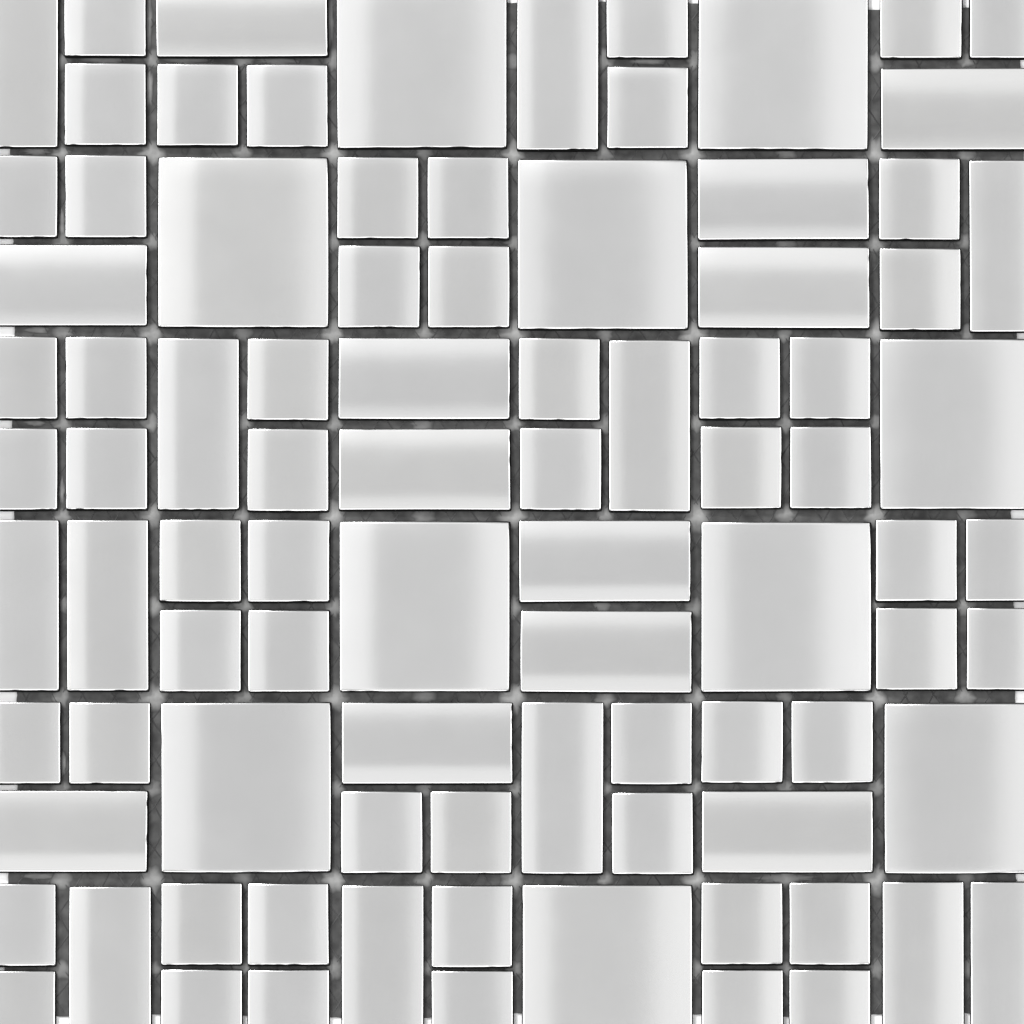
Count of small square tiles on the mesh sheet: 56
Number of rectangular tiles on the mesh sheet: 24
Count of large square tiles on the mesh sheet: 10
